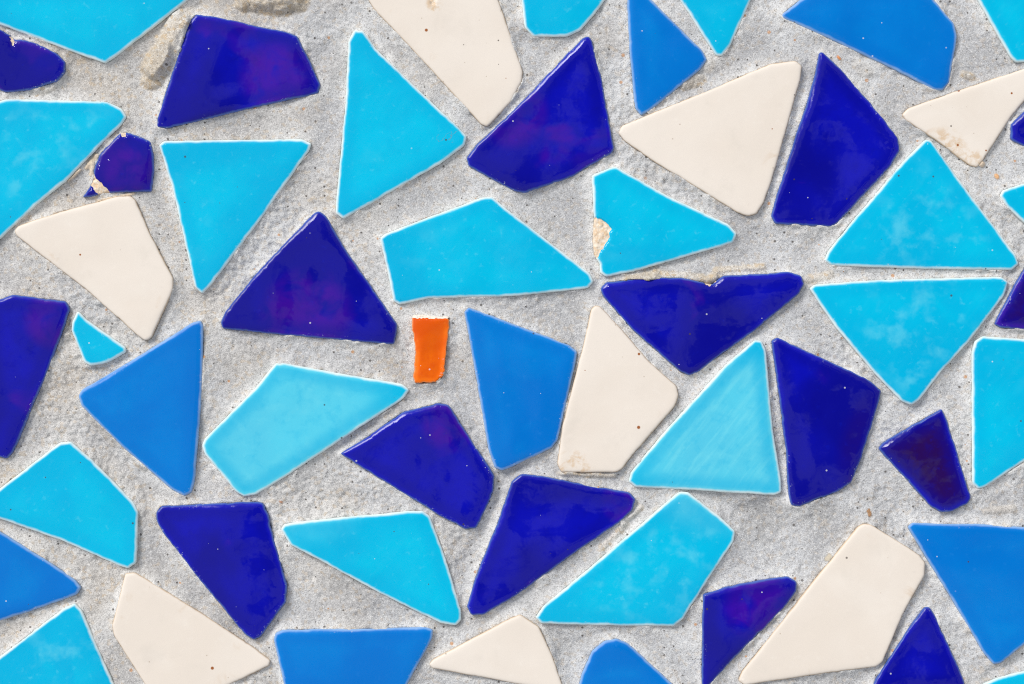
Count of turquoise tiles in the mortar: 21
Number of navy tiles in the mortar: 17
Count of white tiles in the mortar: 8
